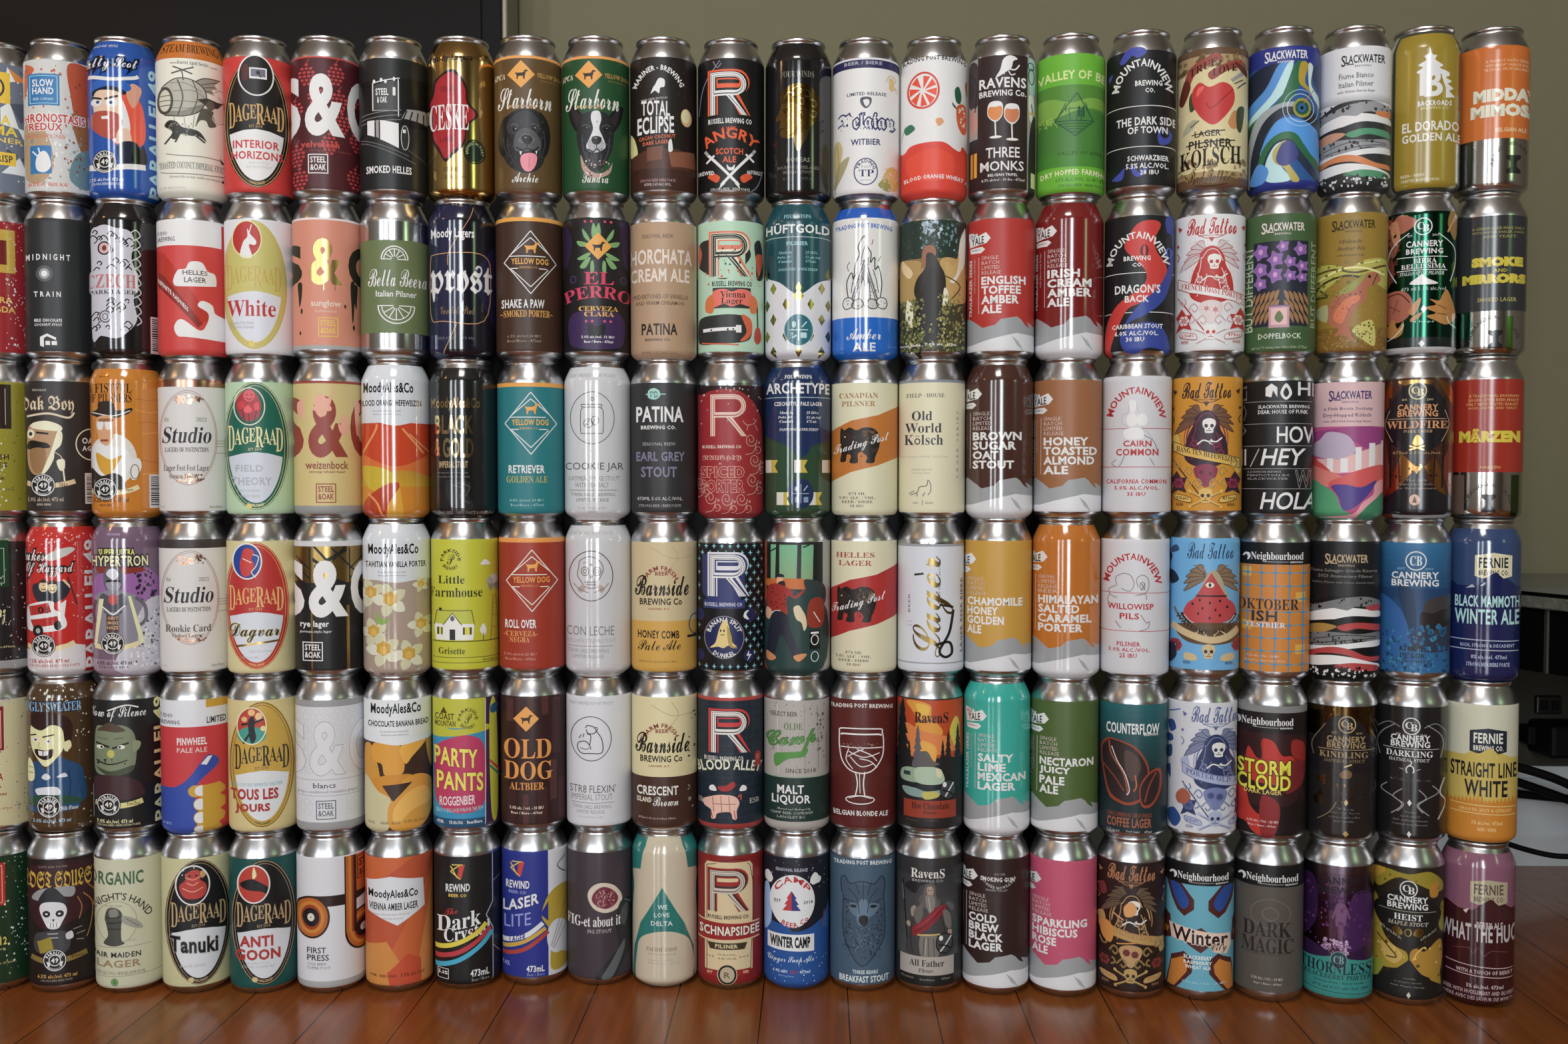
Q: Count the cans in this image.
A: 138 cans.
